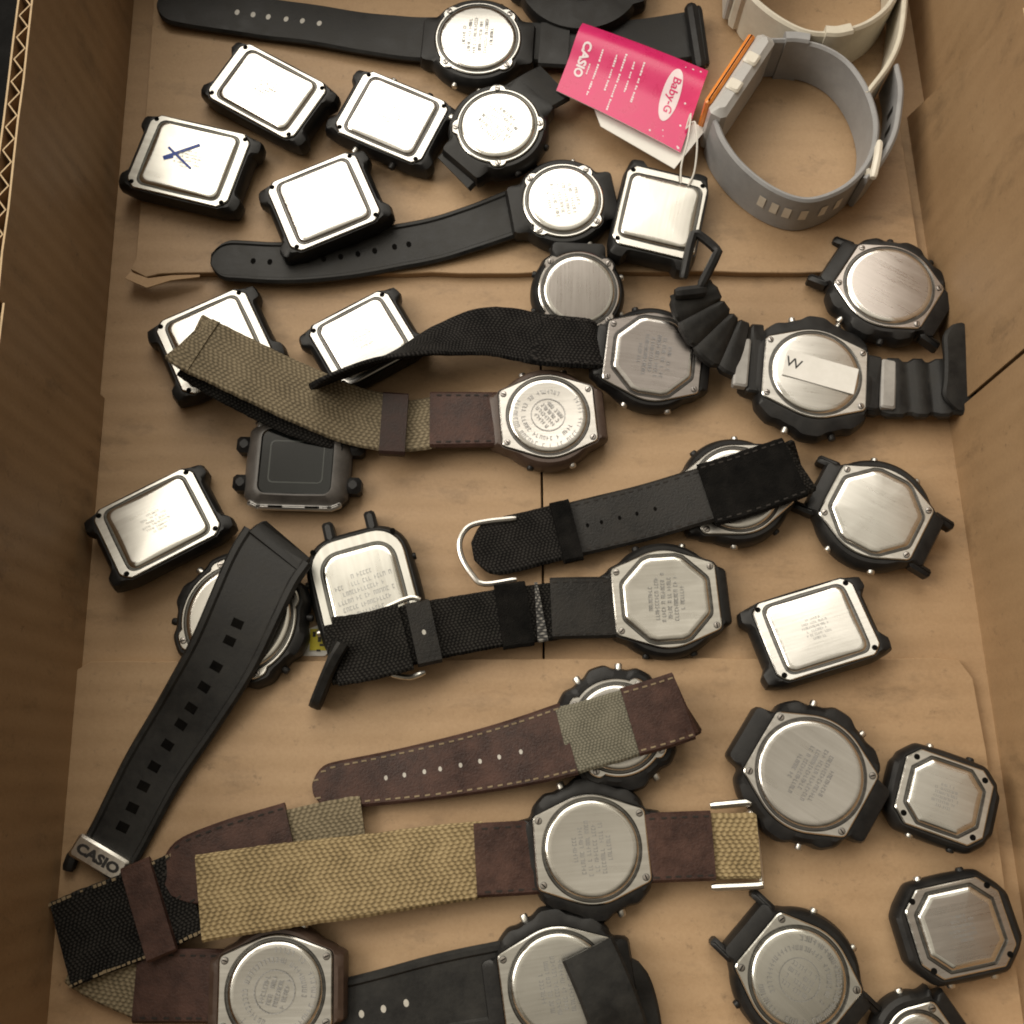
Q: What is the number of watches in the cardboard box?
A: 35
